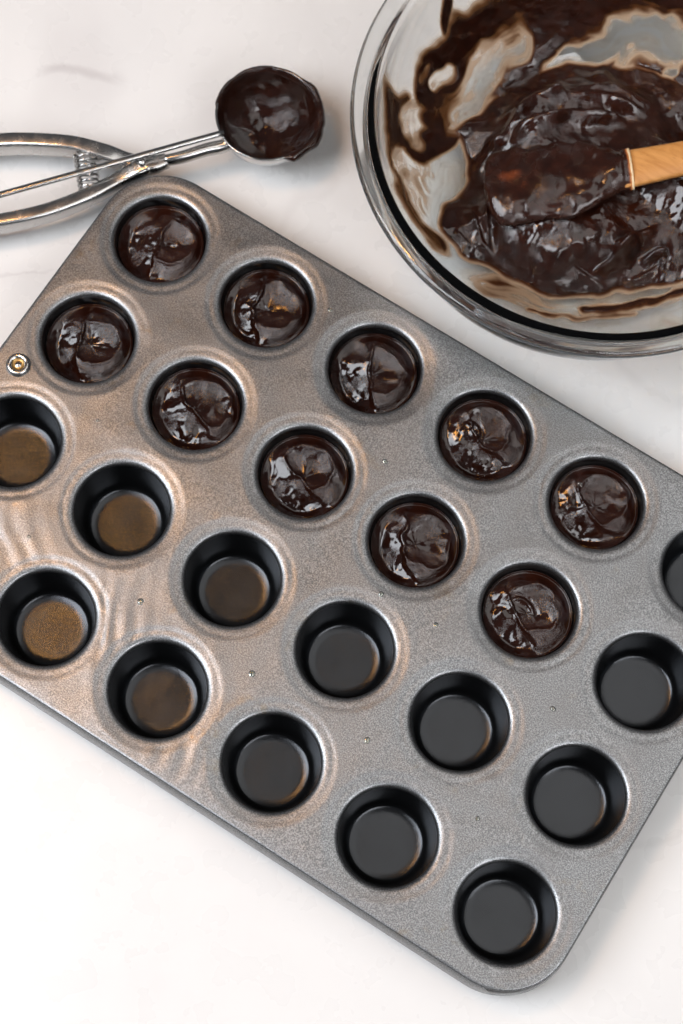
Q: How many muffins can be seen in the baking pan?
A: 10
